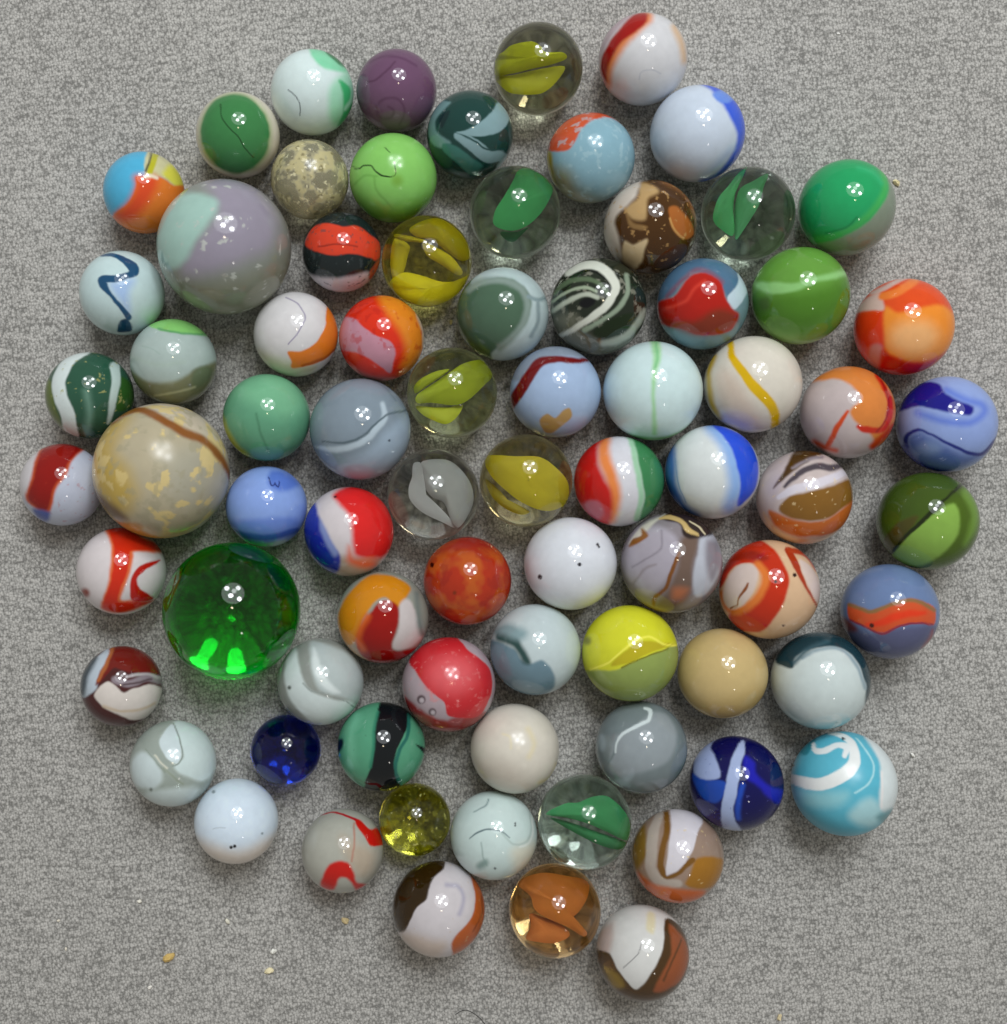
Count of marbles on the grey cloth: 77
